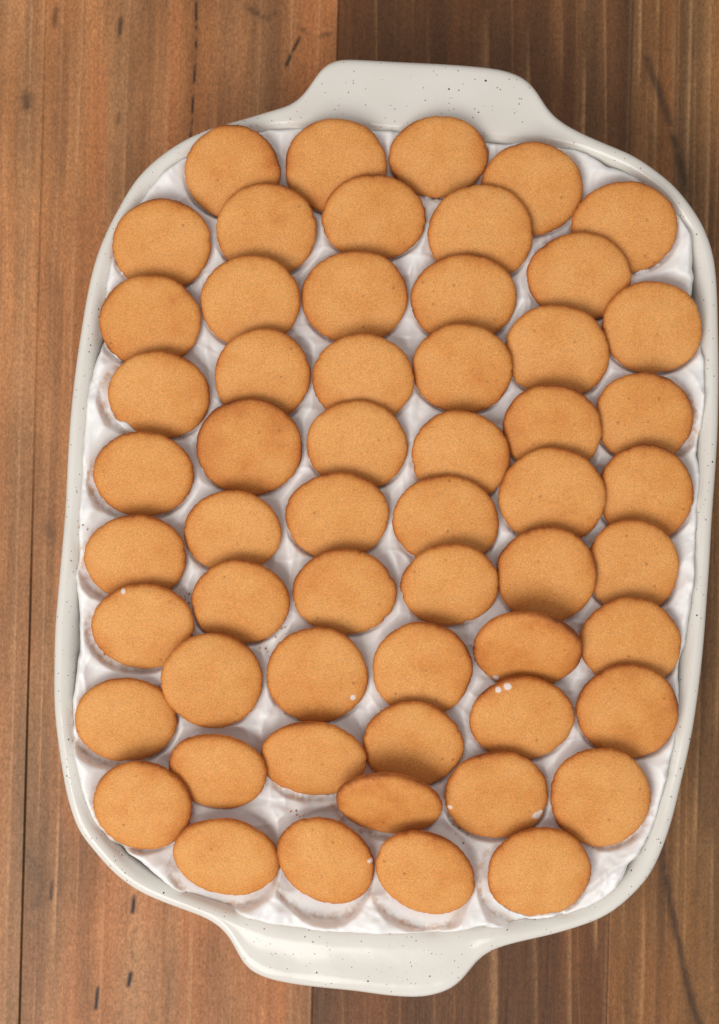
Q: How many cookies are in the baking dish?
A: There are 57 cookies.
